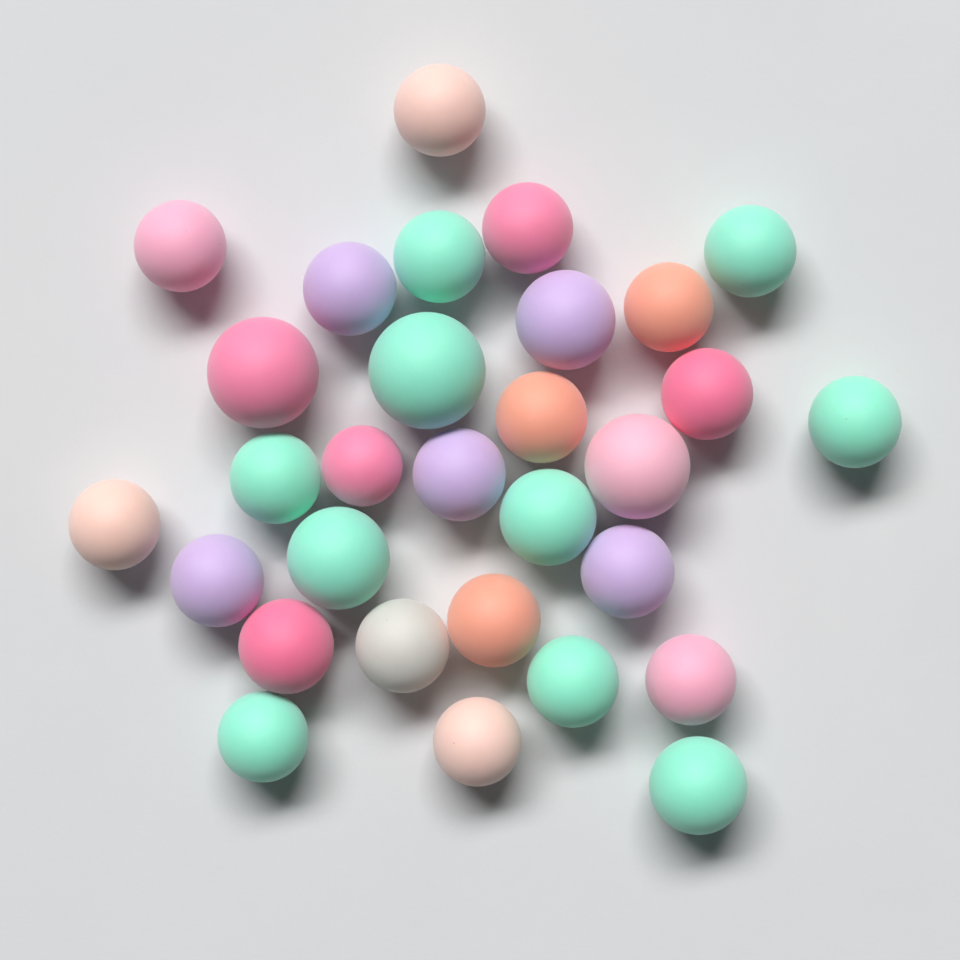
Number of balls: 30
